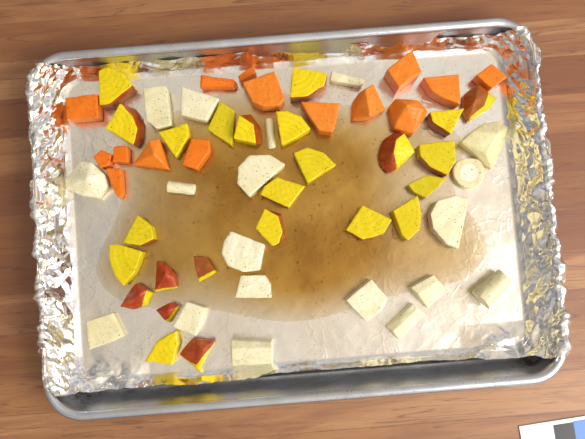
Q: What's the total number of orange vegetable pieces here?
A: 15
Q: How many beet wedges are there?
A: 25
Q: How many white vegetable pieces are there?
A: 19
